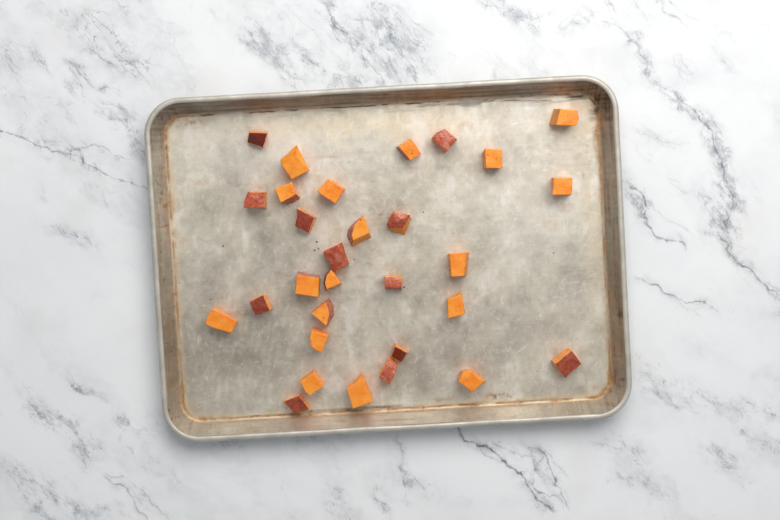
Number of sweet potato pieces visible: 30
